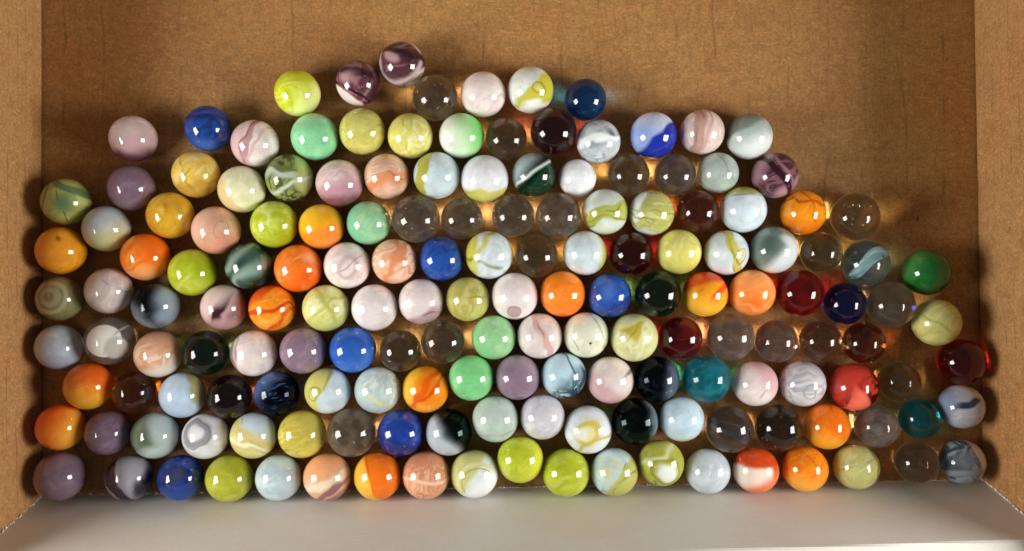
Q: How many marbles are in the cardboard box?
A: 164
